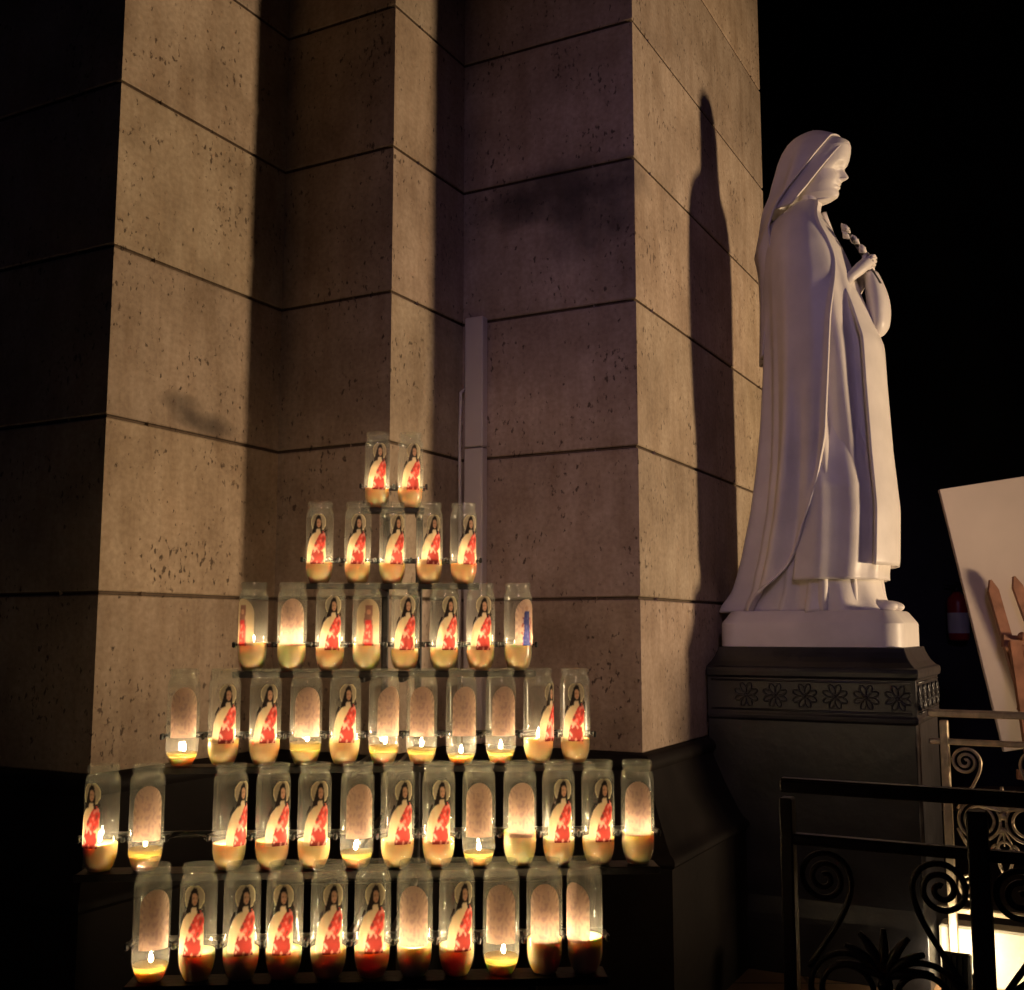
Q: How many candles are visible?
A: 50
